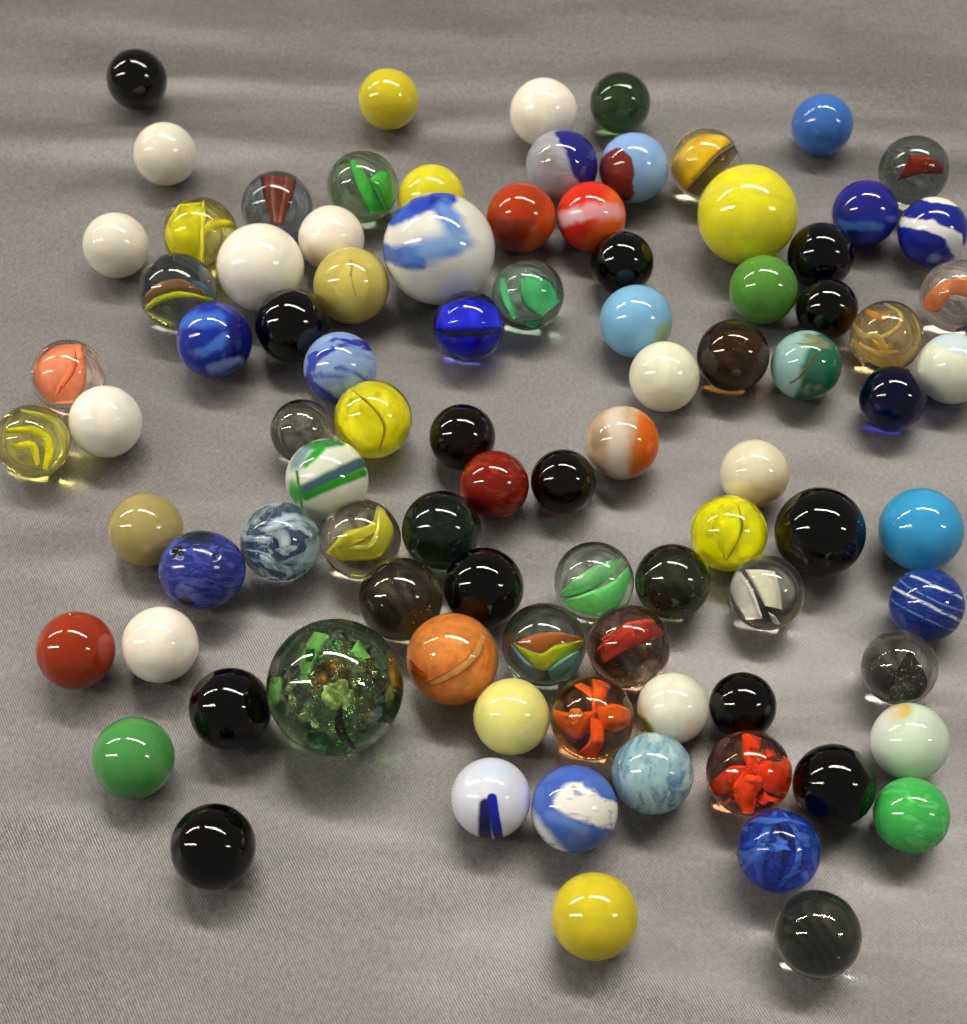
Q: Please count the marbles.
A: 91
